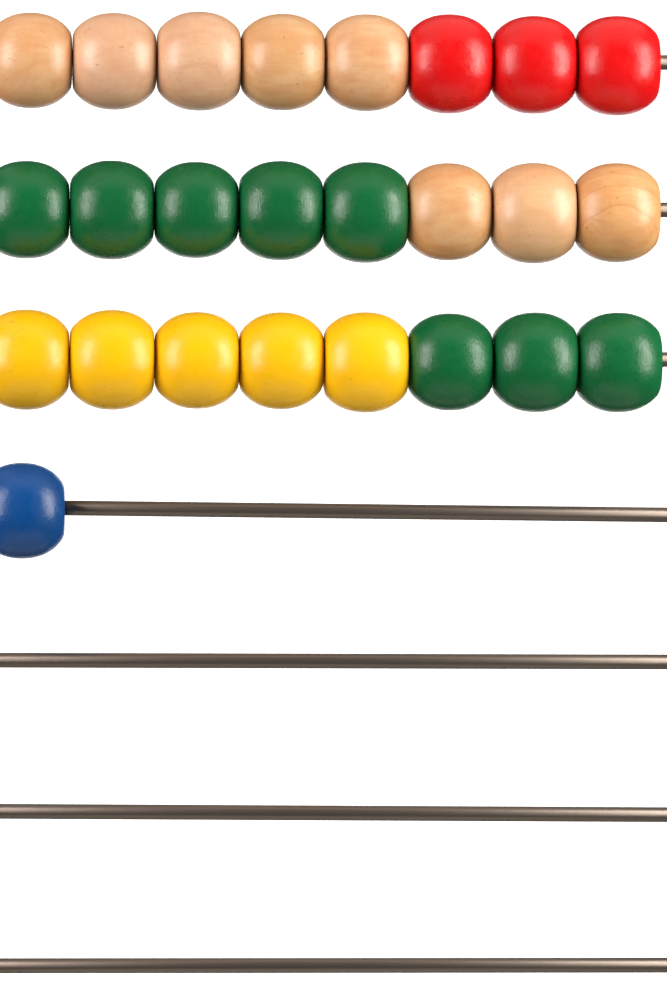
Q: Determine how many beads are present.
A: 25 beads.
